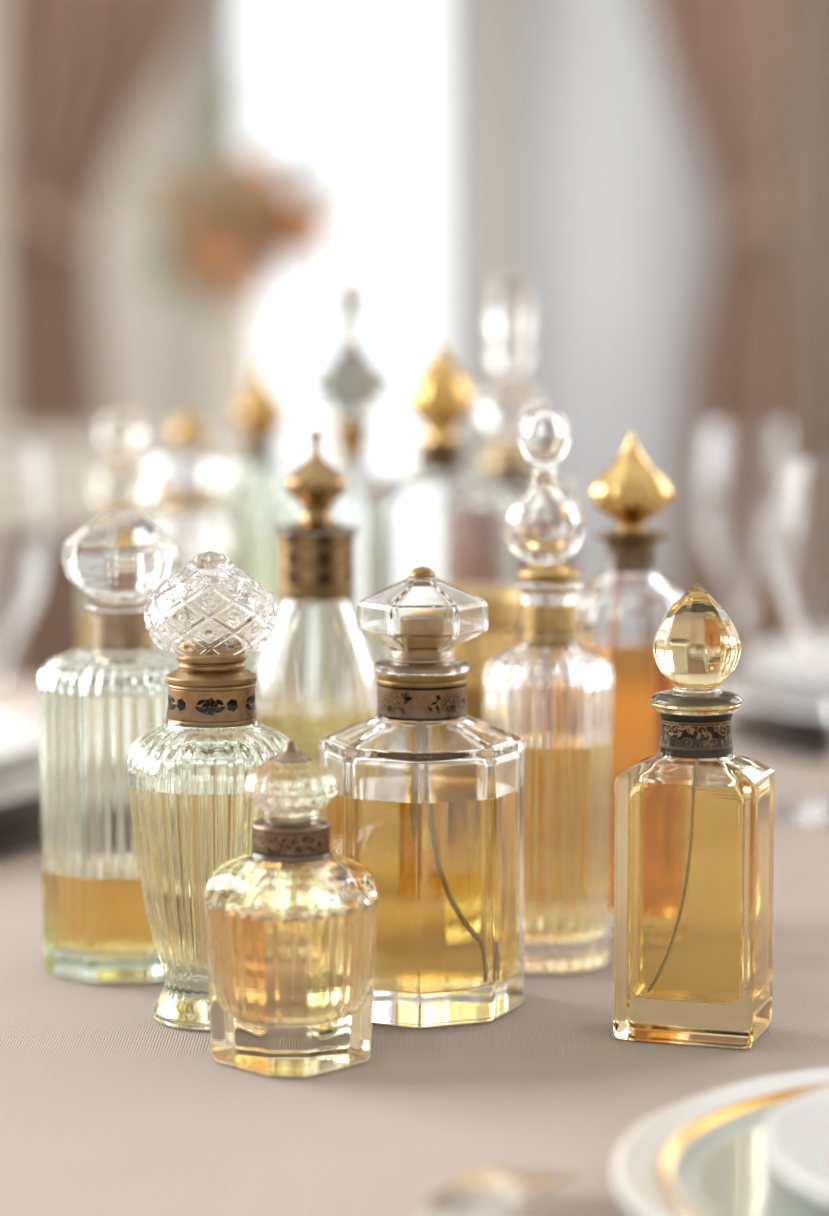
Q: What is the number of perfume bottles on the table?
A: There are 14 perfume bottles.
